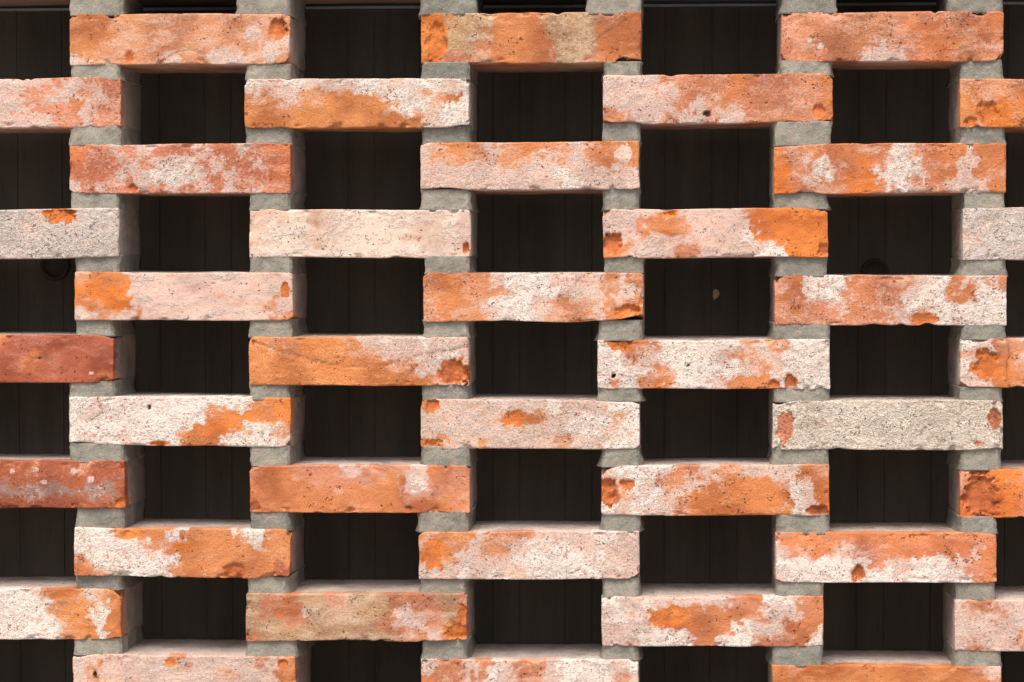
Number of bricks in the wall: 38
